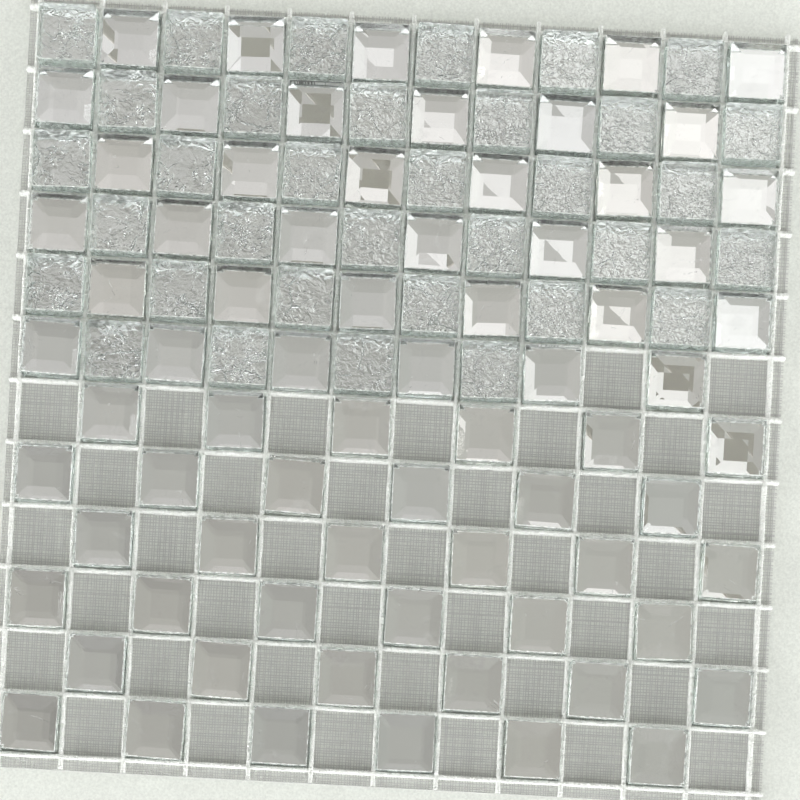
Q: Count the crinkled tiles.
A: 34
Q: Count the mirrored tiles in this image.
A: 72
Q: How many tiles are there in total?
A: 106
